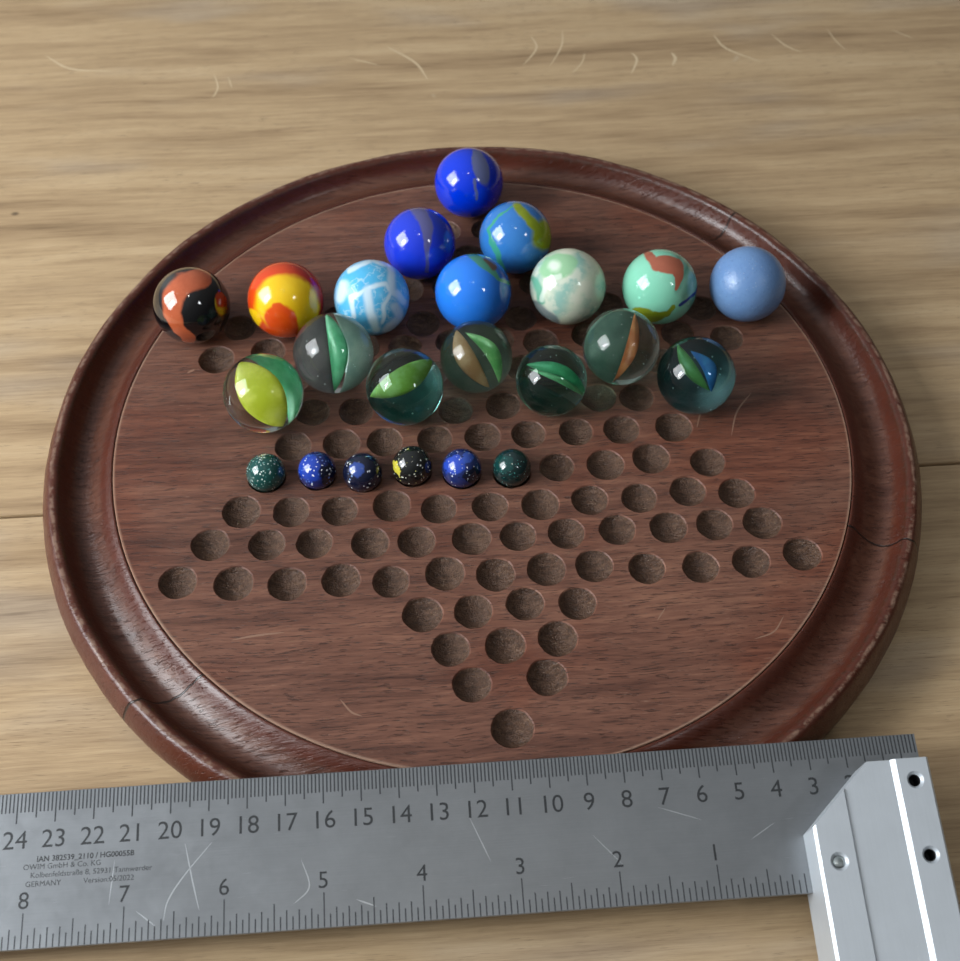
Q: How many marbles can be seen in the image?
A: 23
